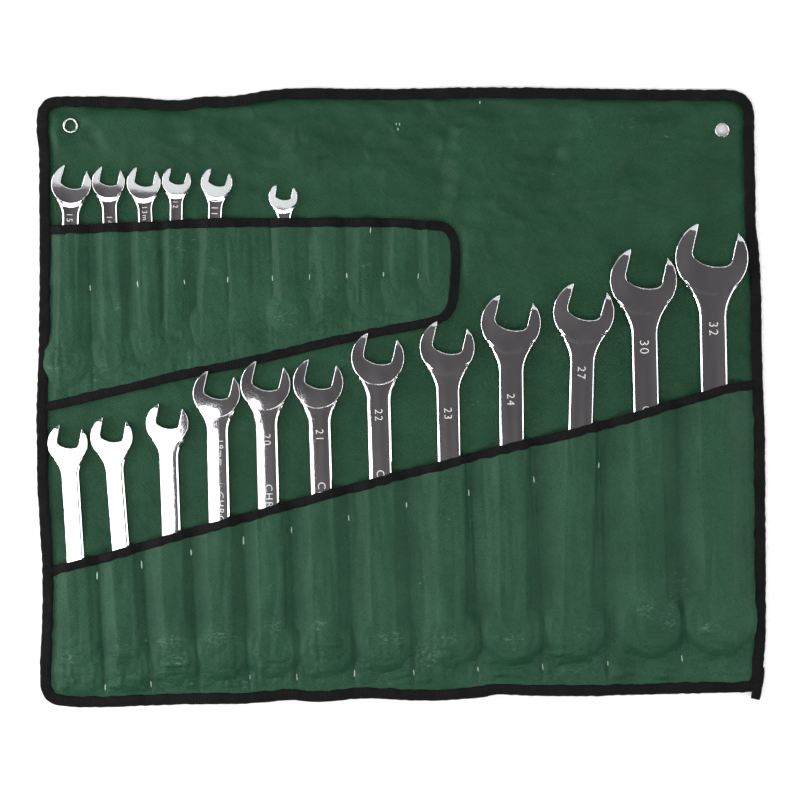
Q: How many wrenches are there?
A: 18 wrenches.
